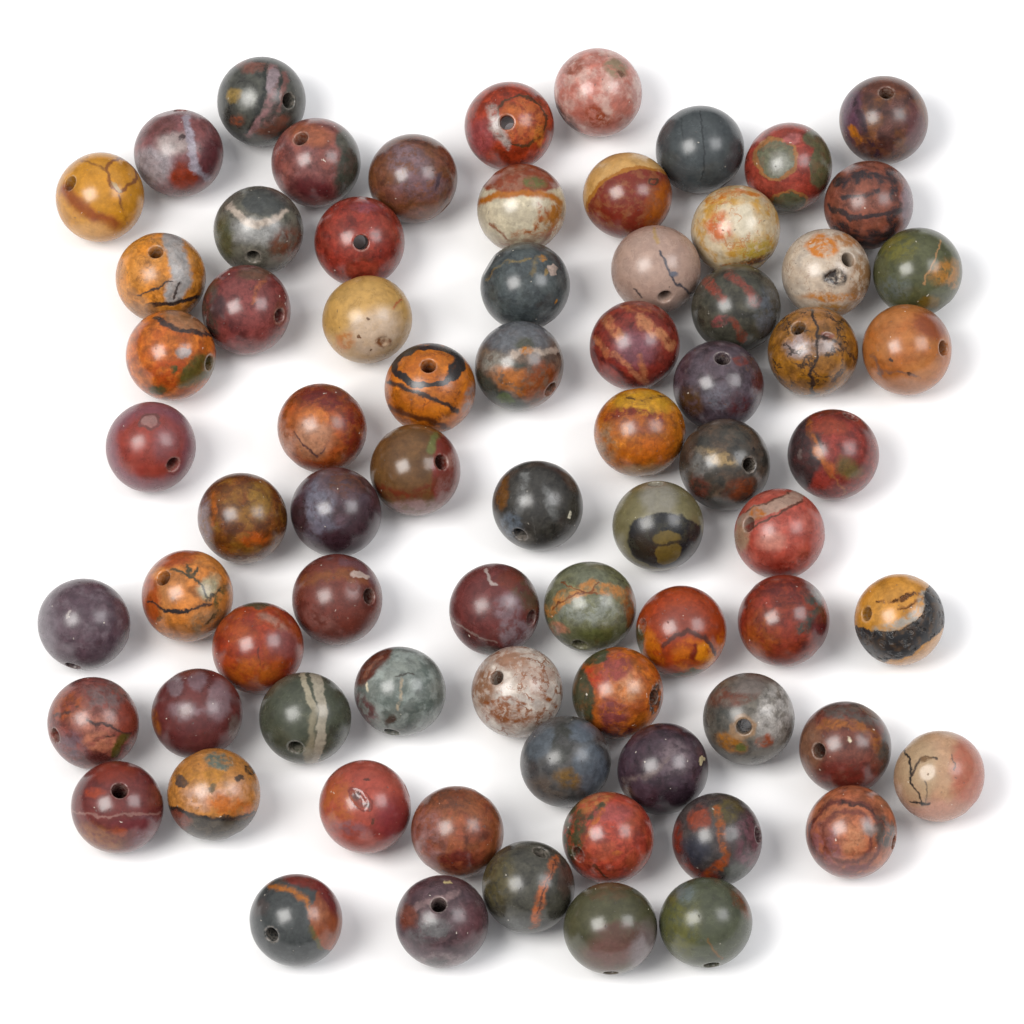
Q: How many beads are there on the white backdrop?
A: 74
